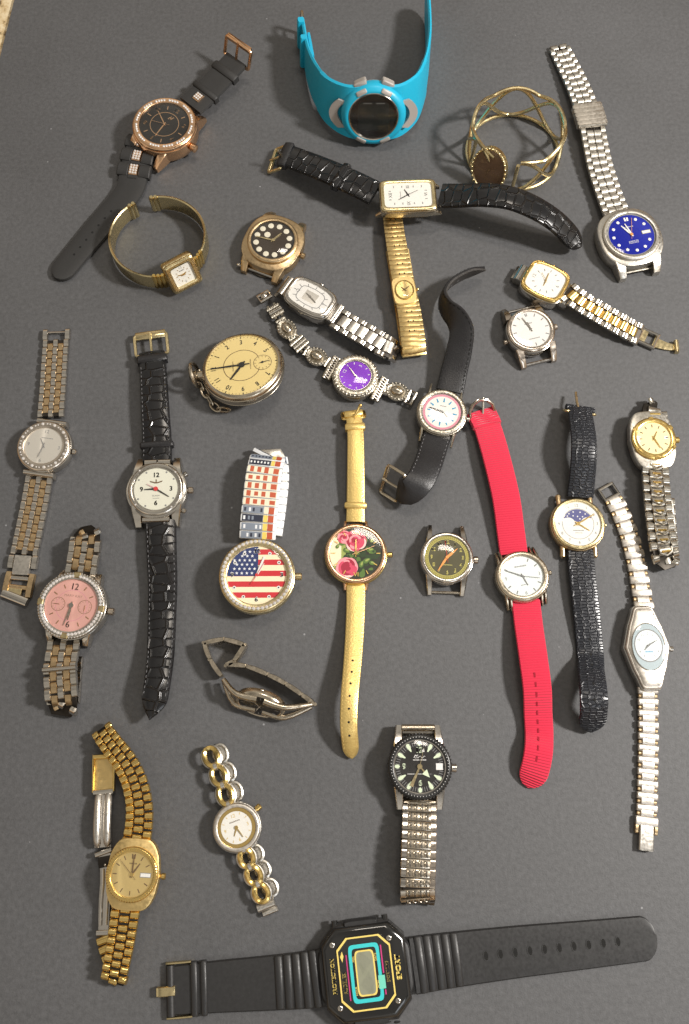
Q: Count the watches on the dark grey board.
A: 29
